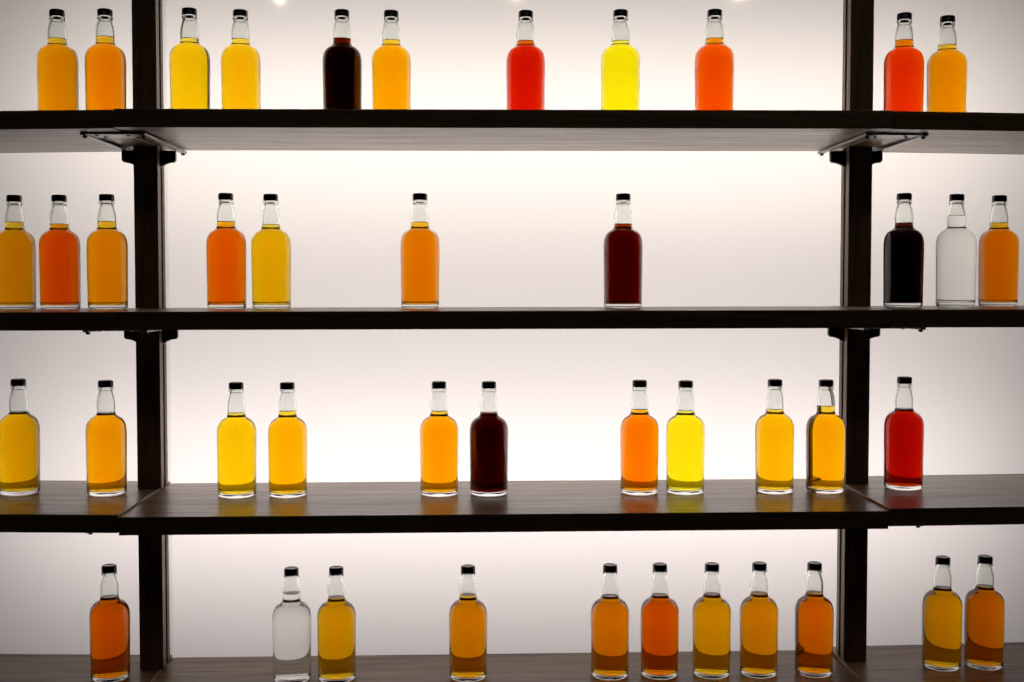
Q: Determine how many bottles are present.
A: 43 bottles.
